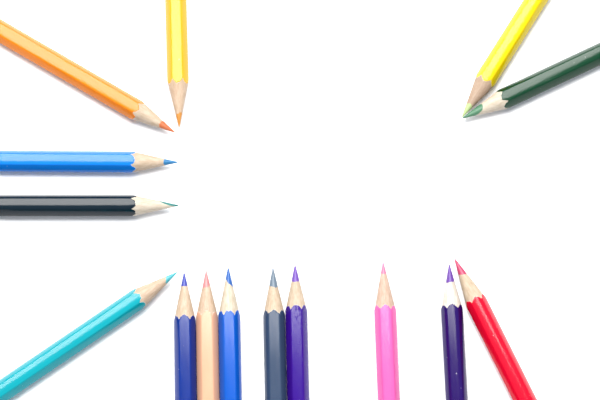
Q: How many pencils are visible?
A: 15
